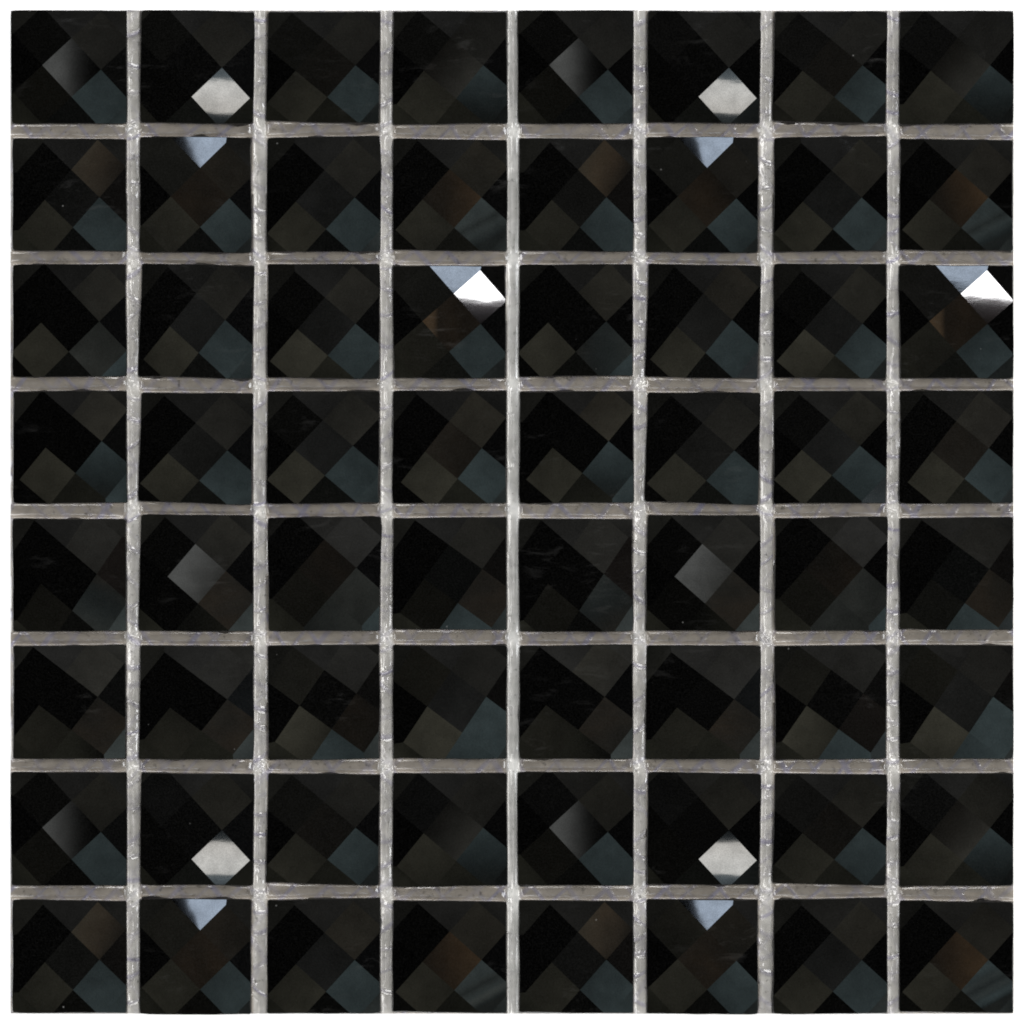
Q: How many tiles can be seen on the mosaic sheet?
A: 64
